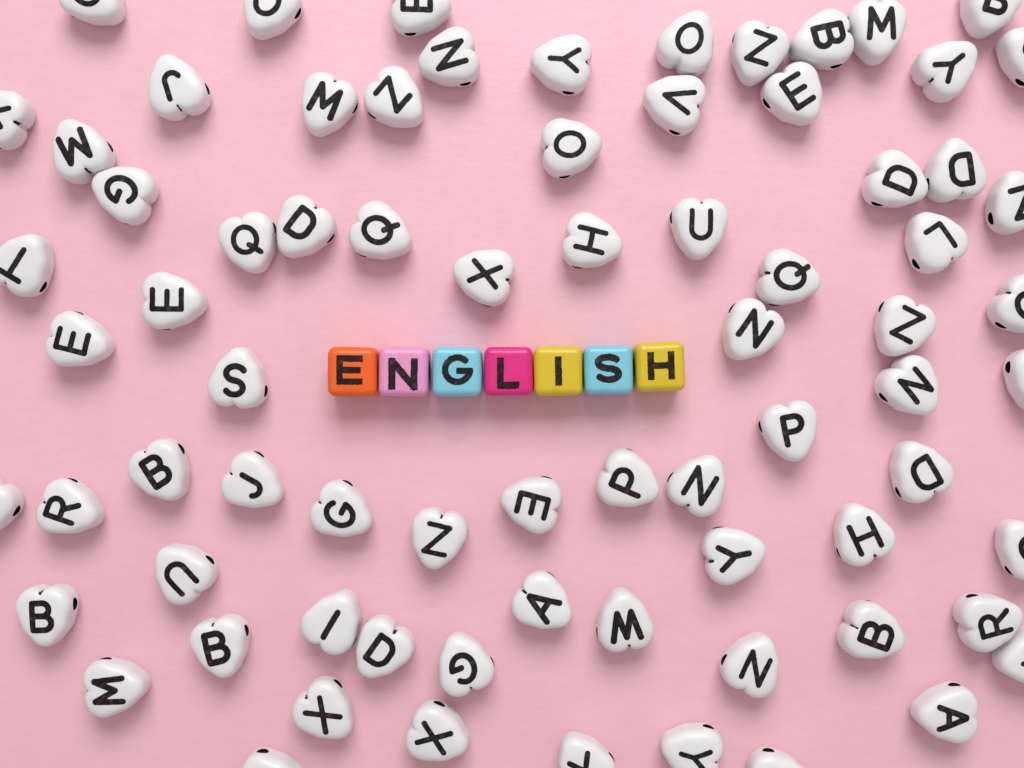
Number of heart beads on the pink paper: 75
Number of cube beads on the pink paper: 7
